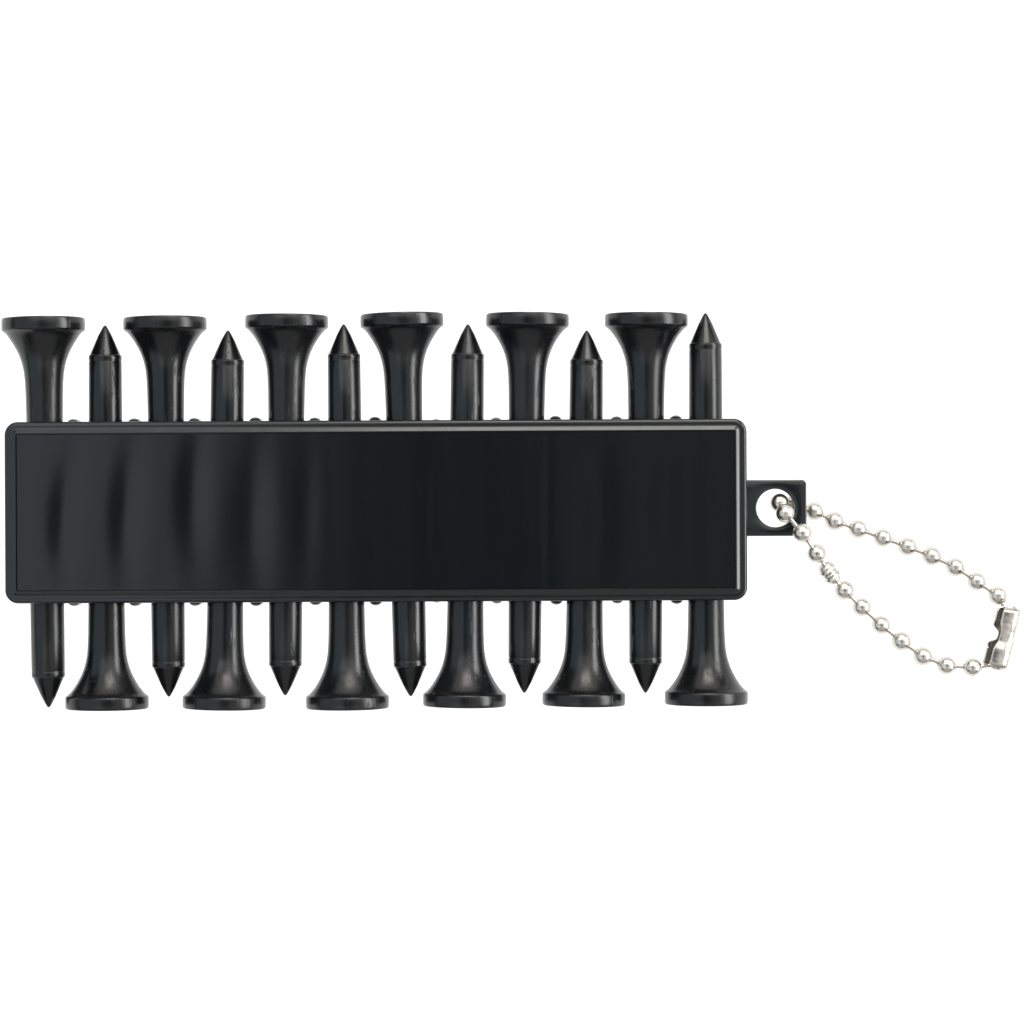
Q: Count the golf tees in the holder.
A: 12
